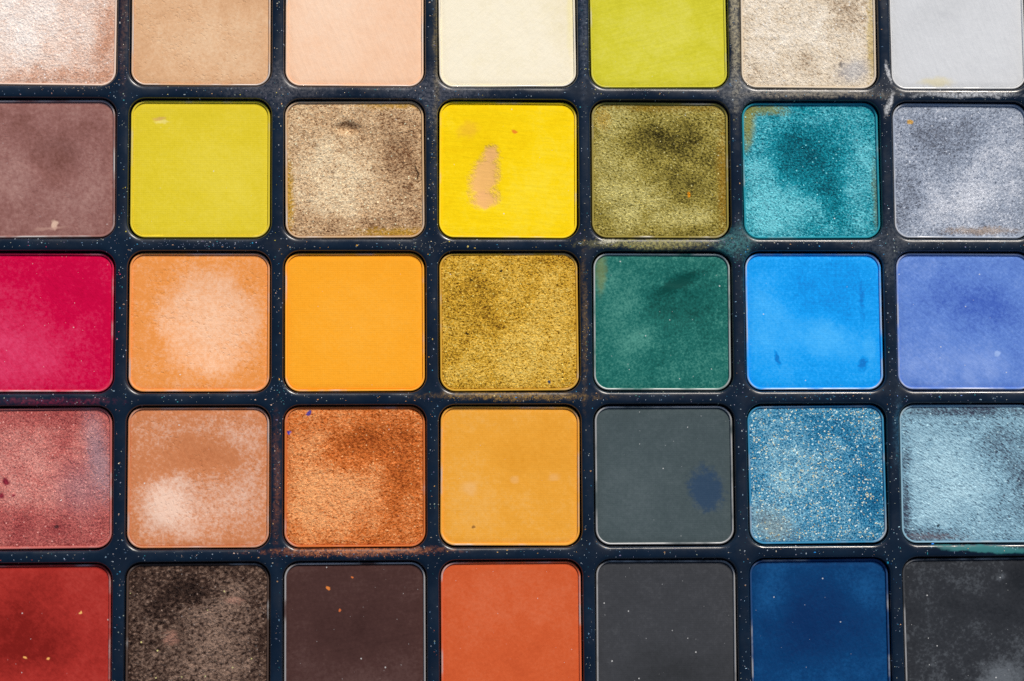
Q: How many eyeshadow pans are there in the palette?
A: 35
